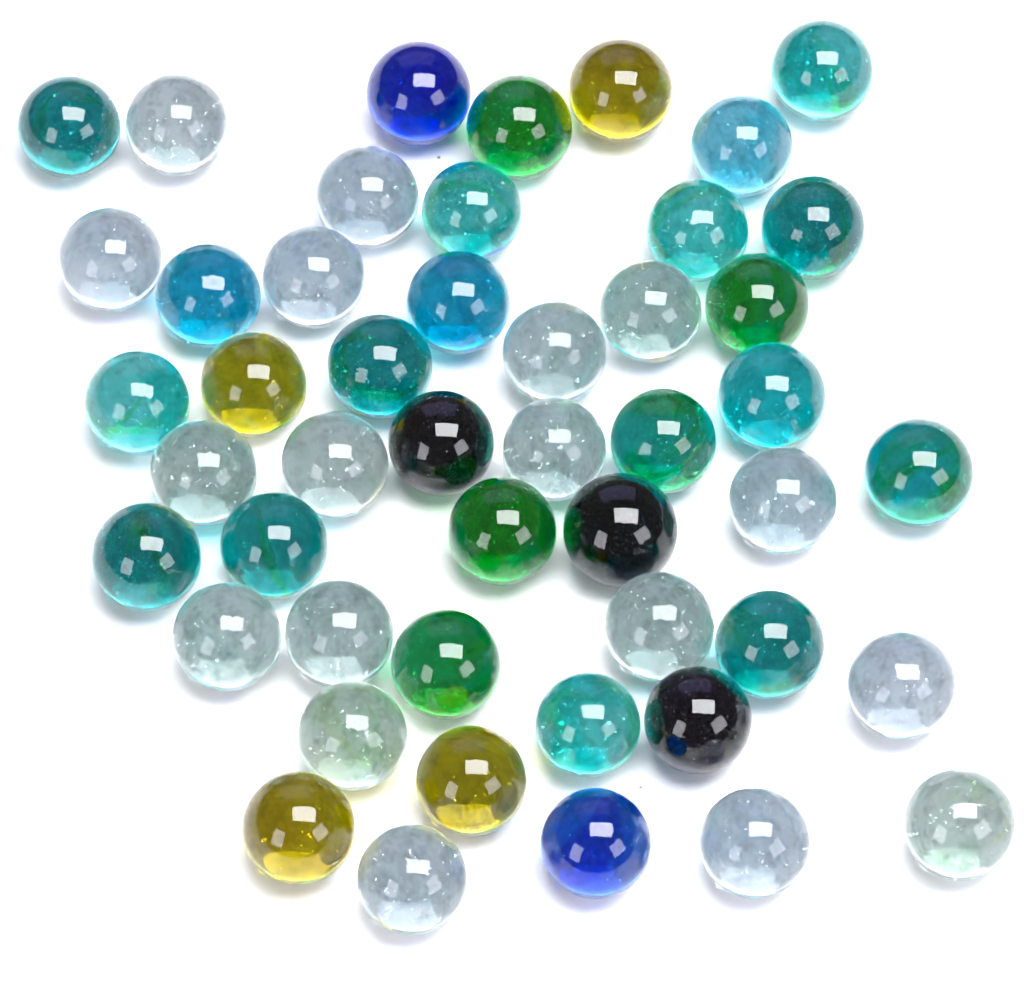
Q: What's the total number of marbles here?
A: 48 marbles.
